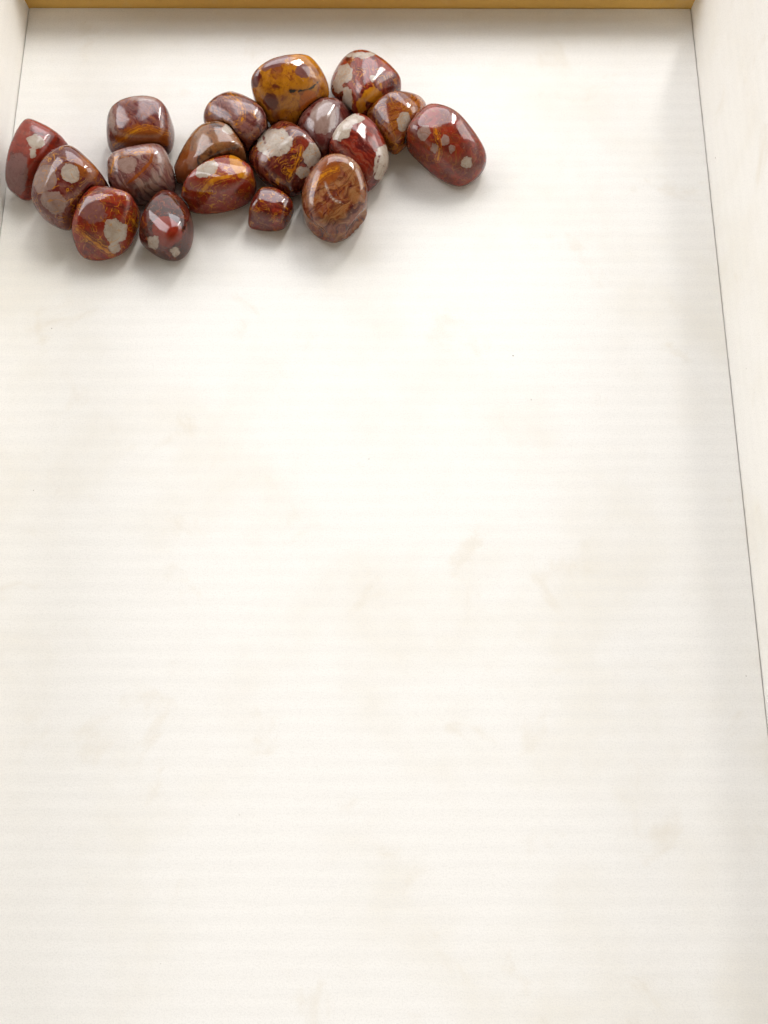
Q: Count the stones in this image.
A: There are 18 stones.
